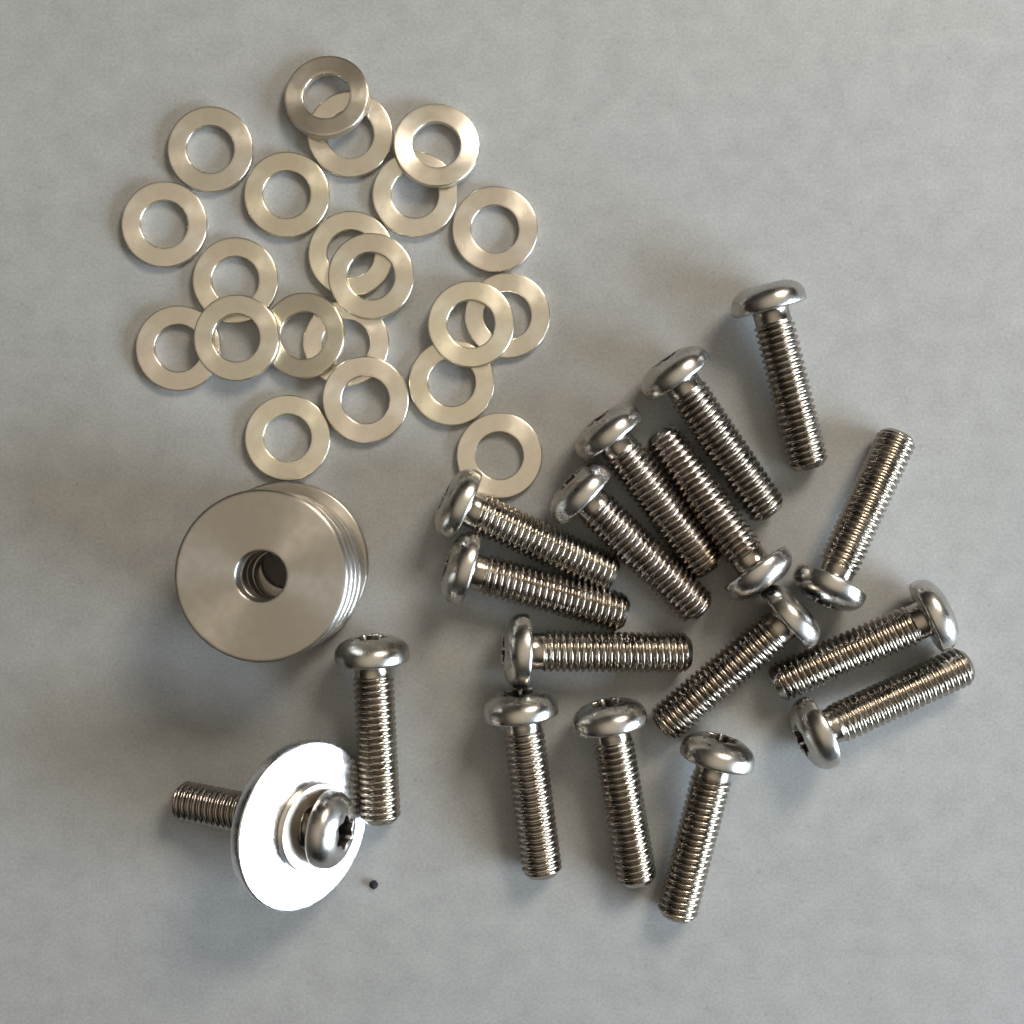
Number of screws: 17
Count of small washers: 22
